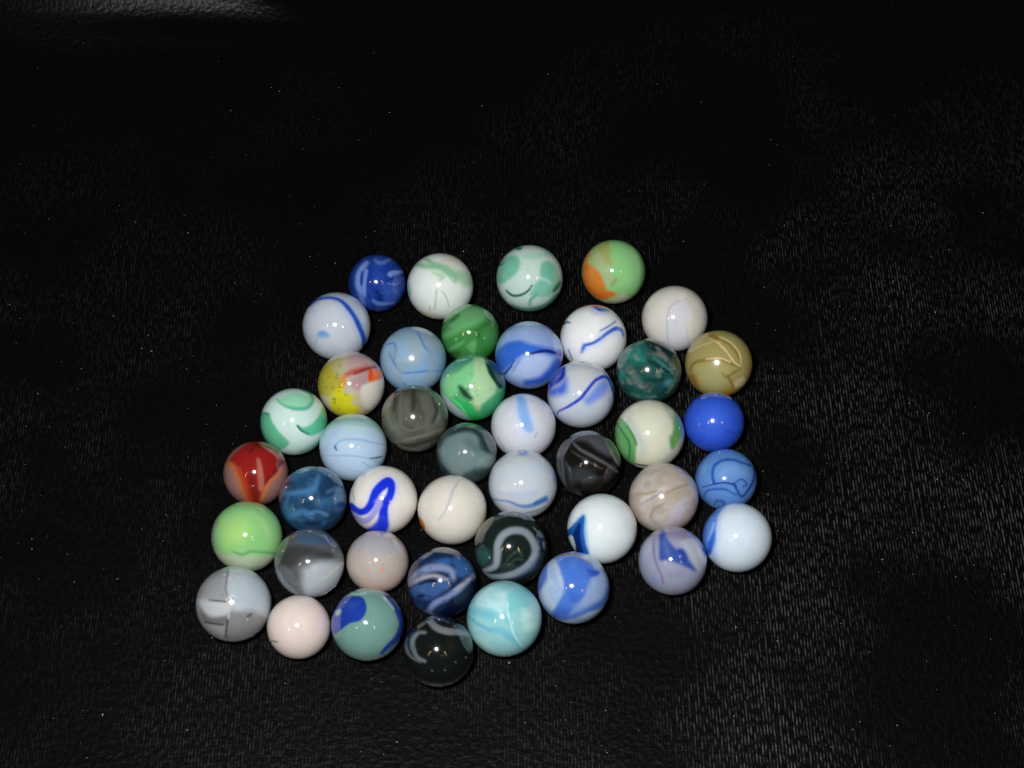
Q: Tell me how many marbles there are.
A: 44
